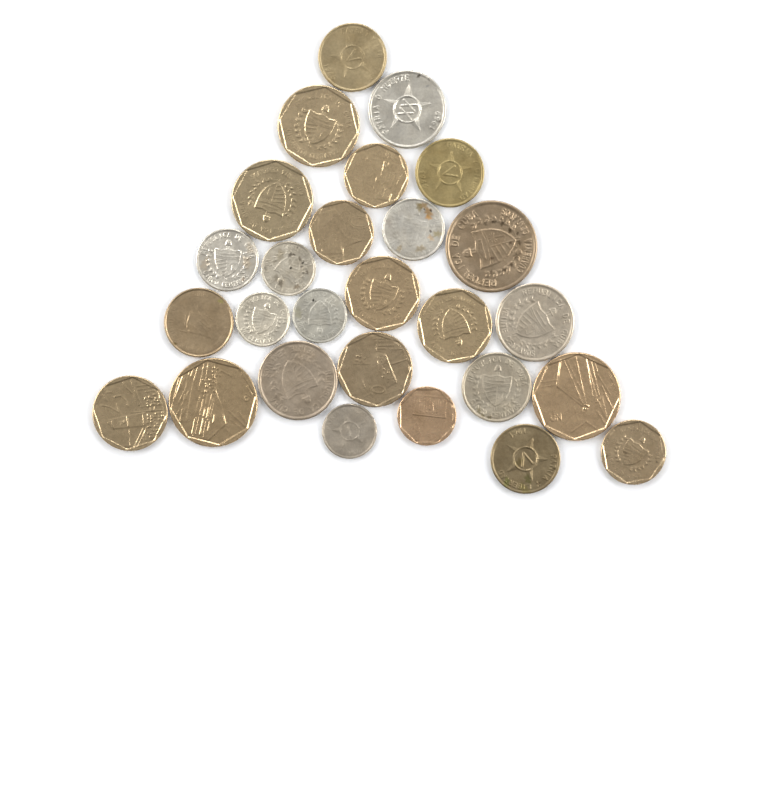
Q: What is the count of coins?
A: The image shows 27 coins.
